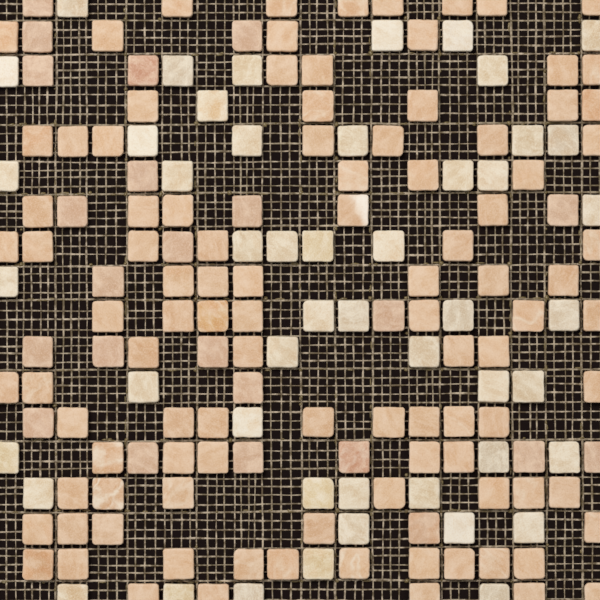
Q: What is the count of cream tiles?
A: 49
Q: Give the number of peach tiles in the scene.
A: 124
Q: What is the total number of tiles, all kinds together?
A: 173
